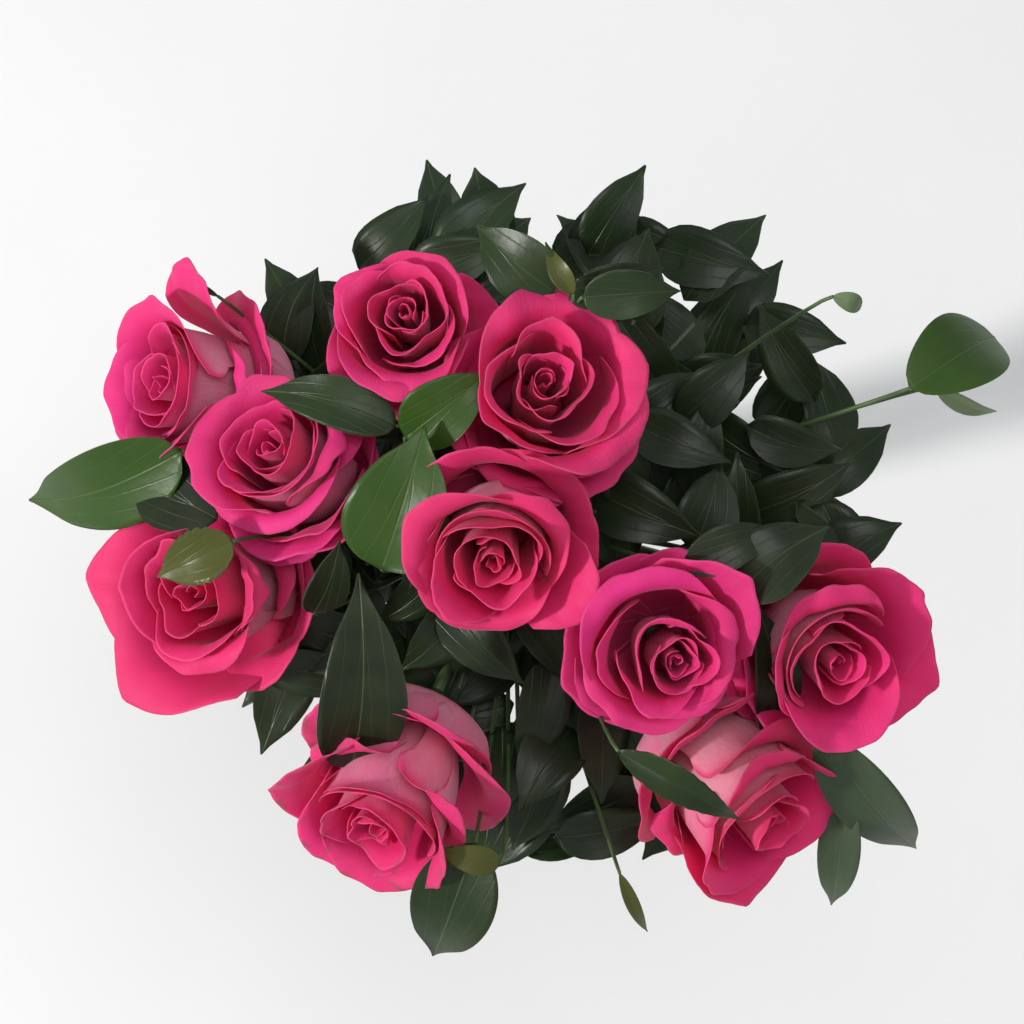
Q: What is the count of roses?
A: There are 10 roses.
